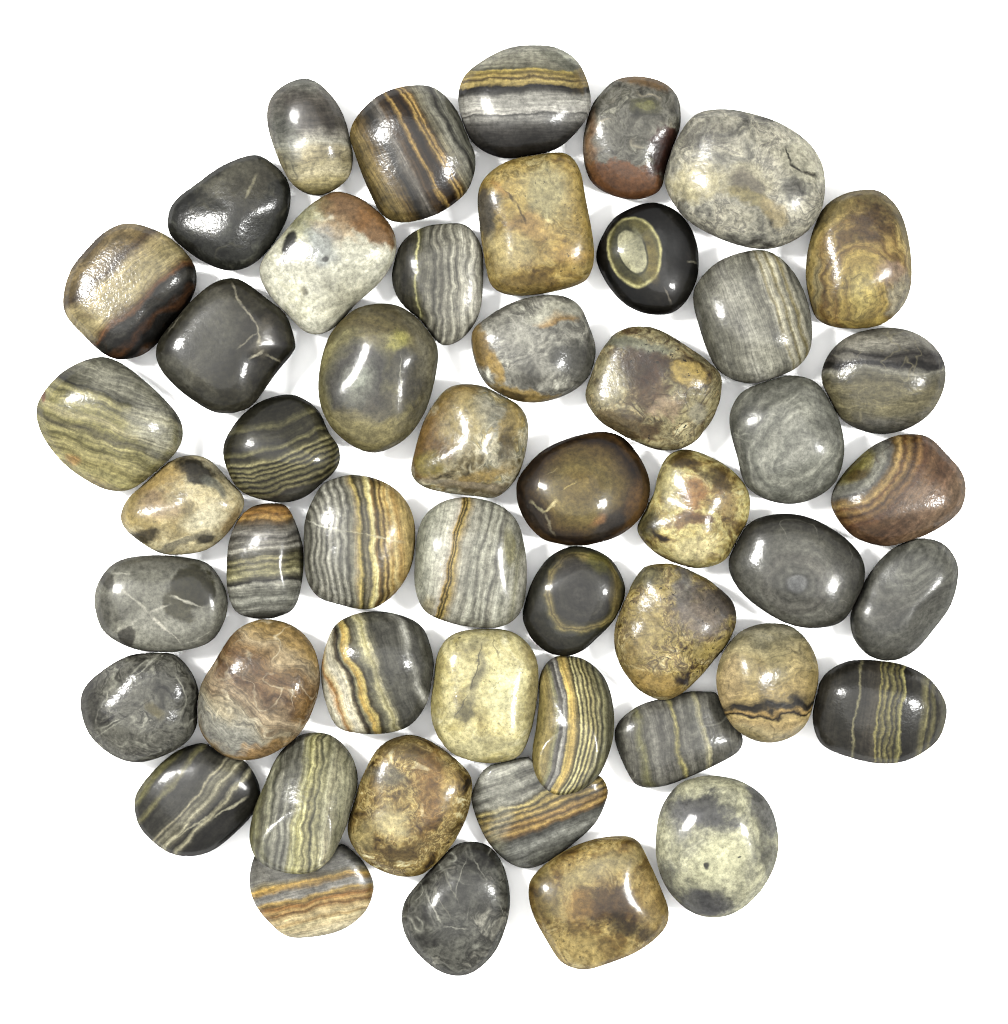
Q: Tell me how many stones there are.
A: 50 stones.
